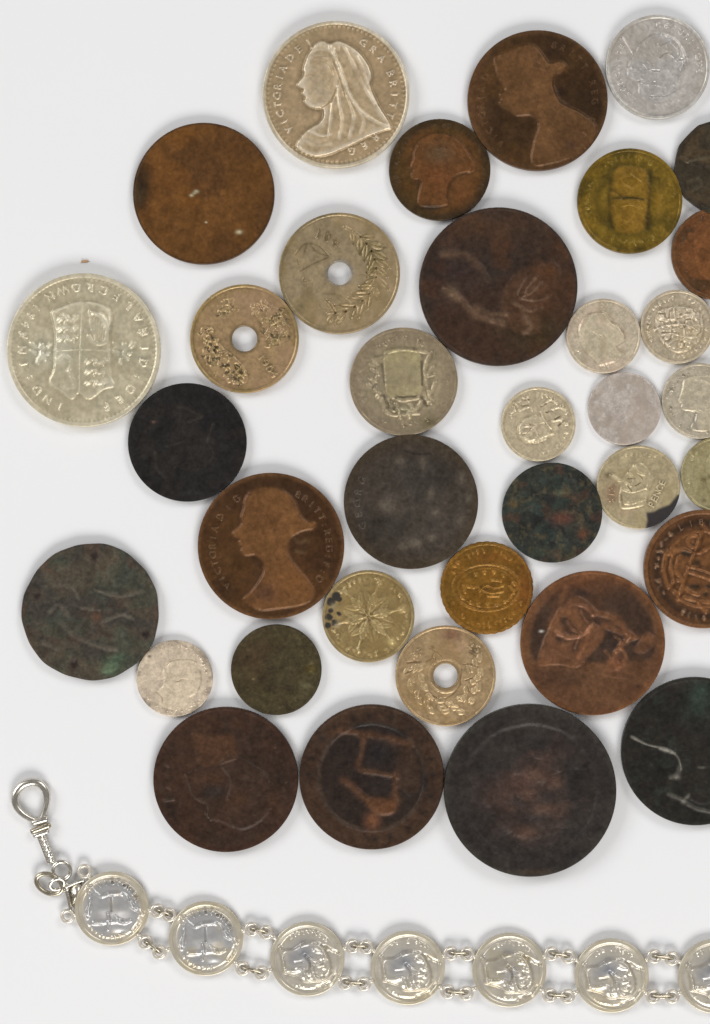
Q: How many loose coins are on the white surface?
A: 36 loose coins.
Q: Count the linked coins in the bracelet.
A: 7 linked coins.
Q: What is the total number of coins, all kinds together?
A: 43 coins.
